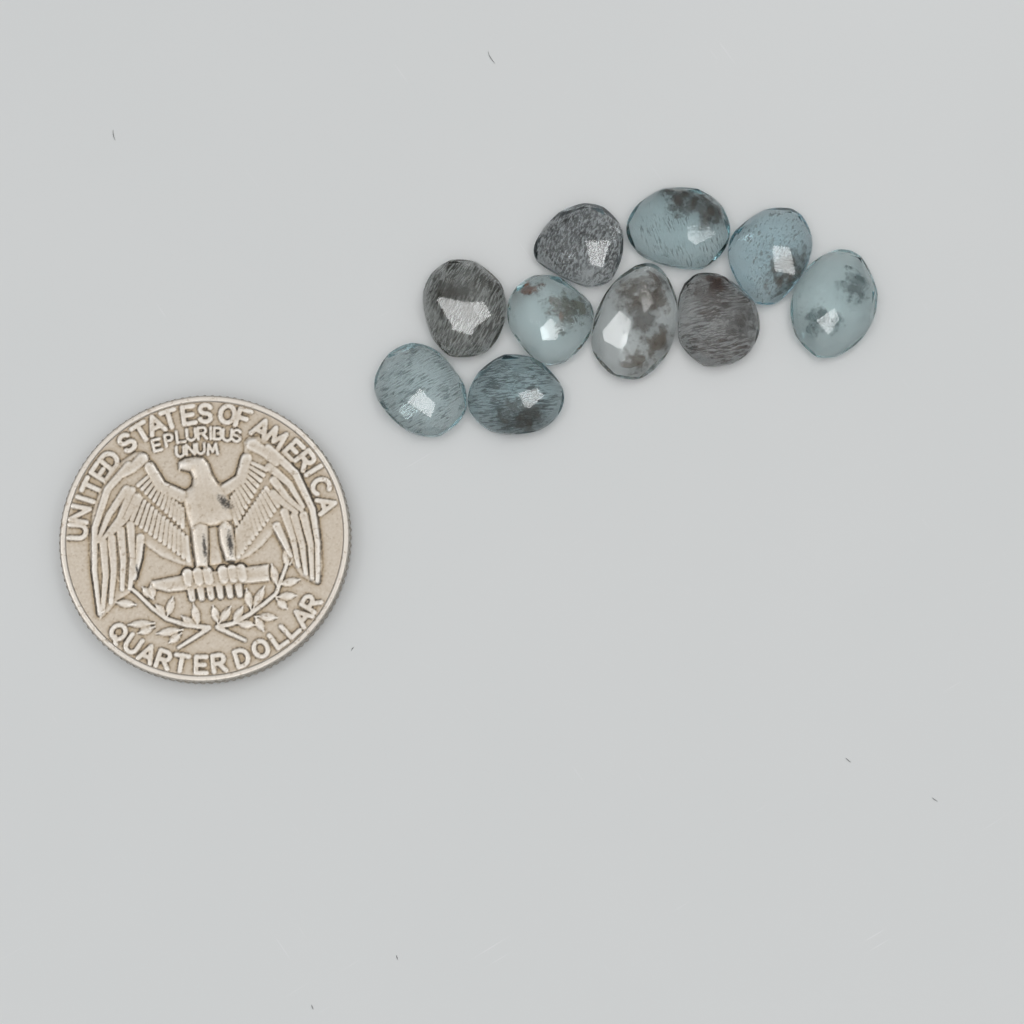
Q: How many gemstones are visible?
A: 10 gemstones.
